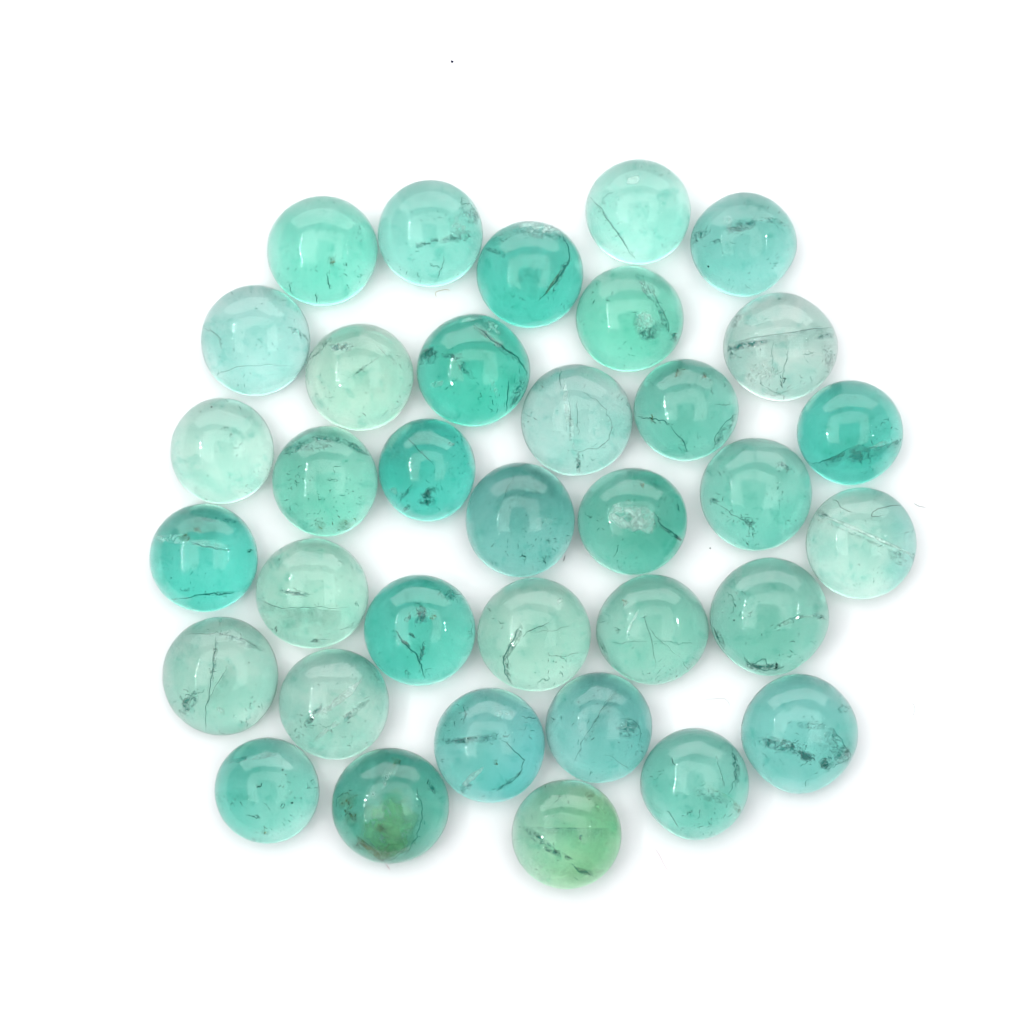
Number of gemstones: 35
